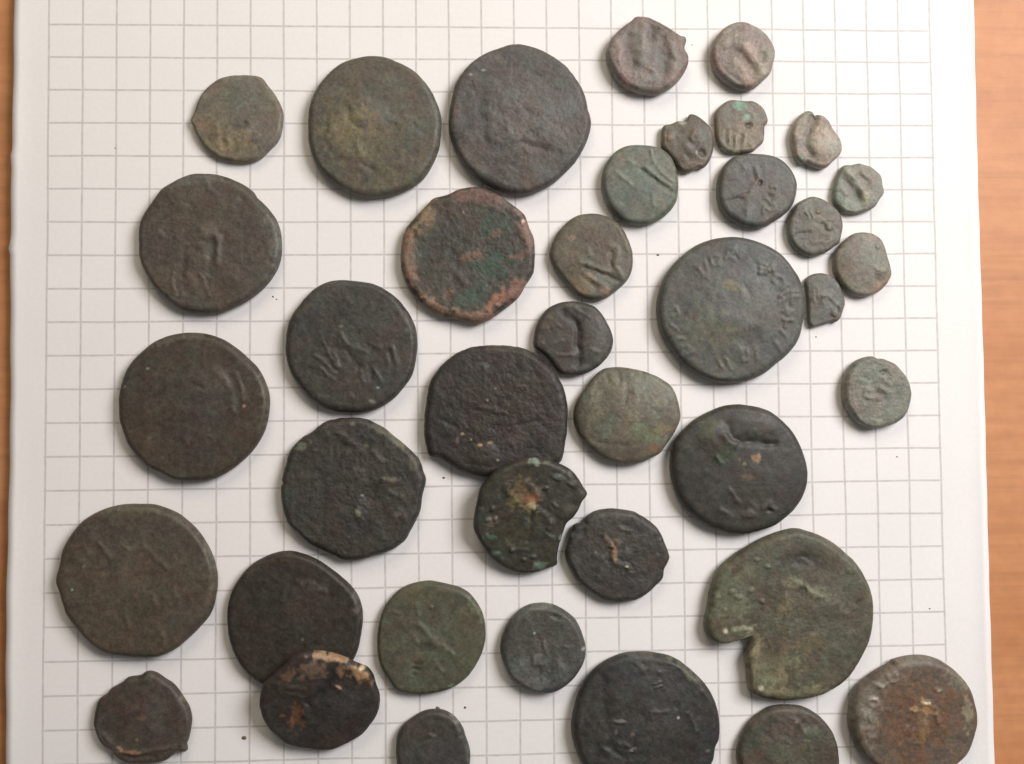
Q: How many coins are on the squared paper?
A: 39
